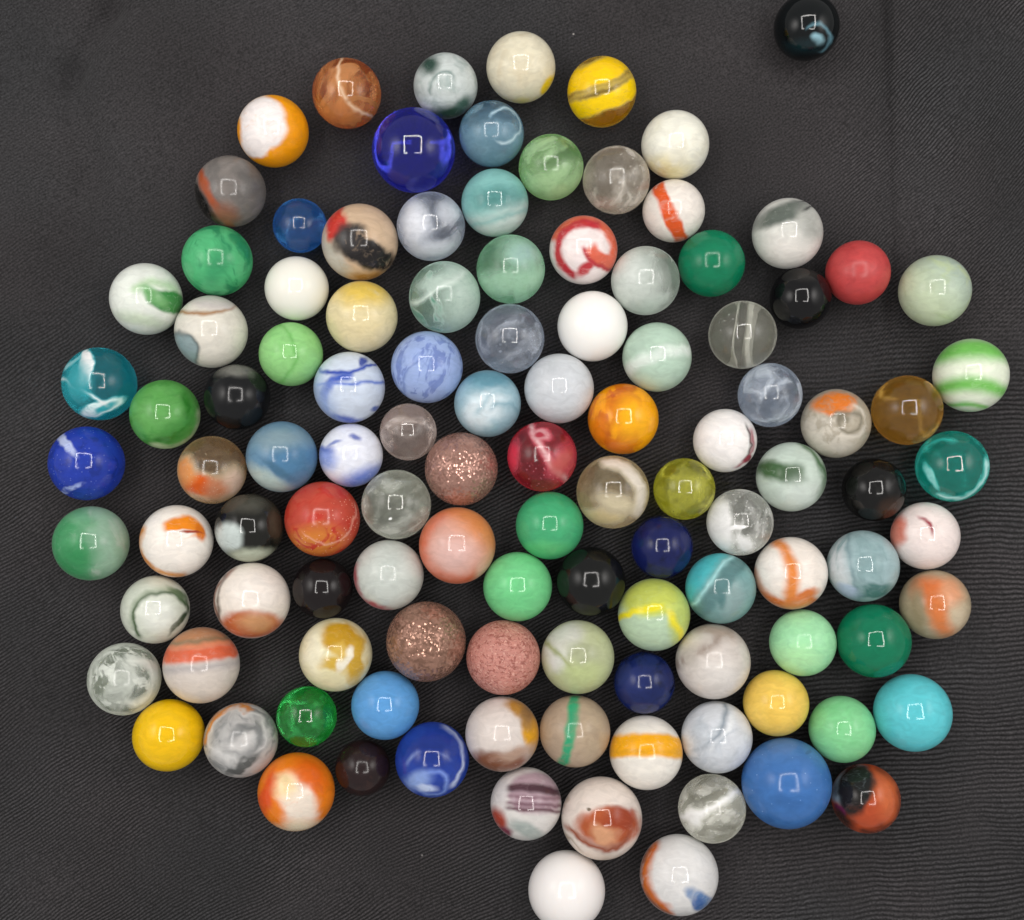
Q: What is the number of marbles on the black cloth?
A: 113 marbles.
